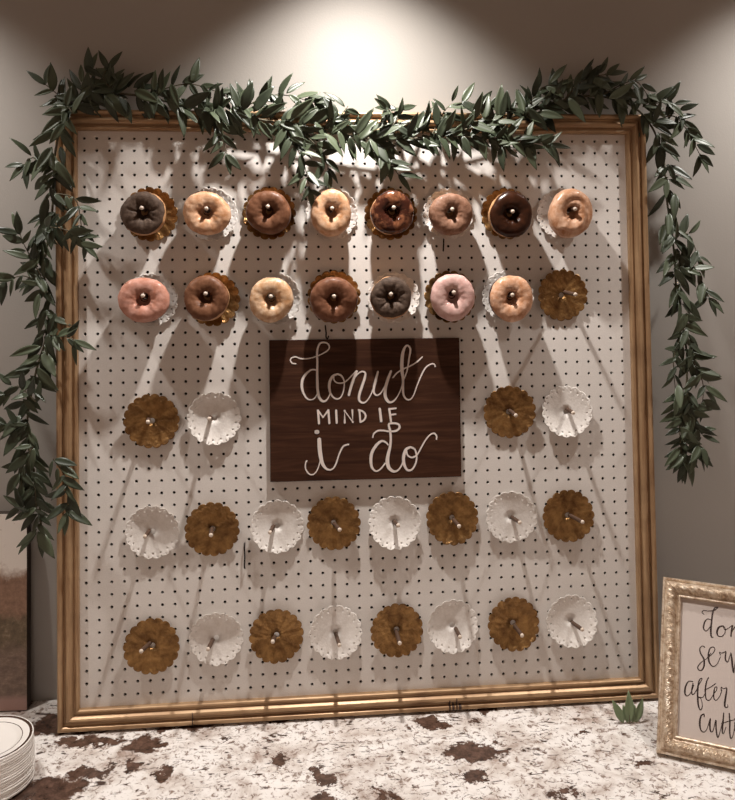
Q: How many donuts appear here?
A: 15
